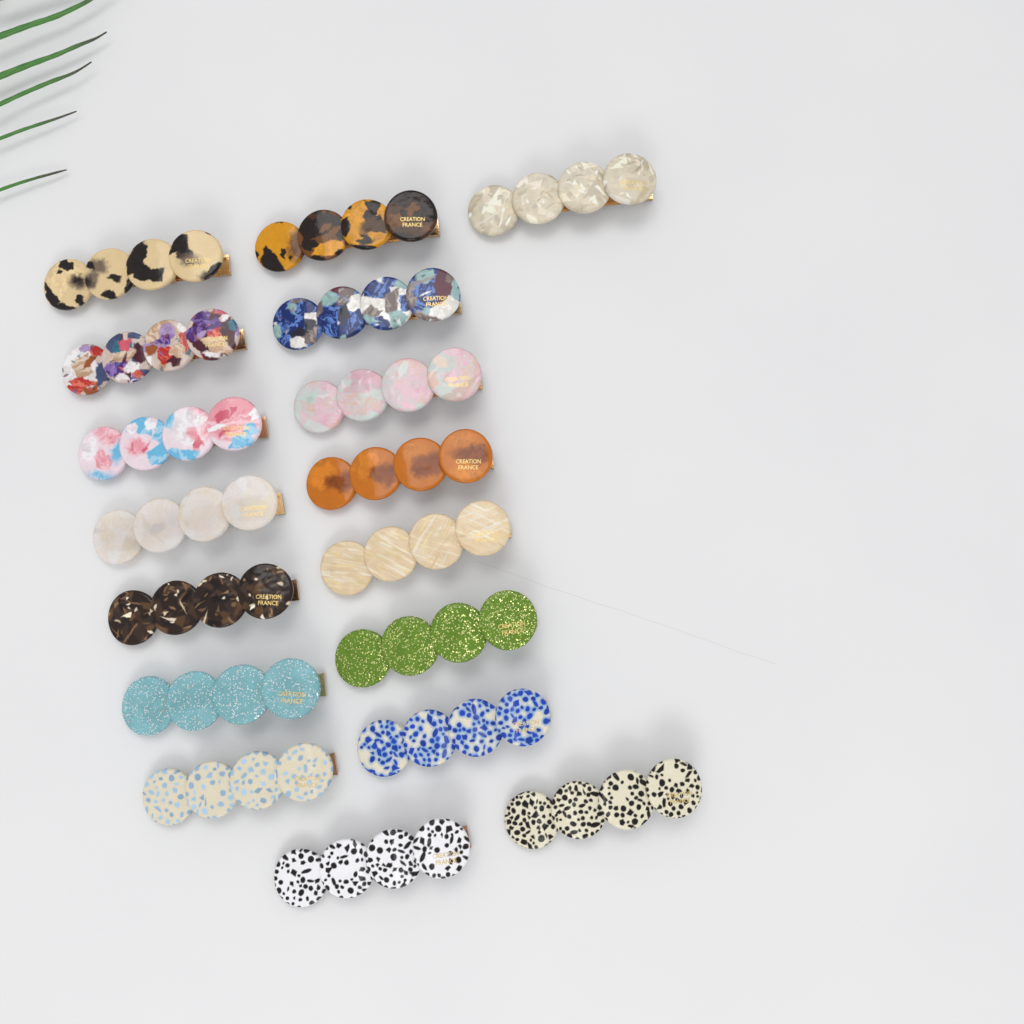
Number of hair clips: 17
